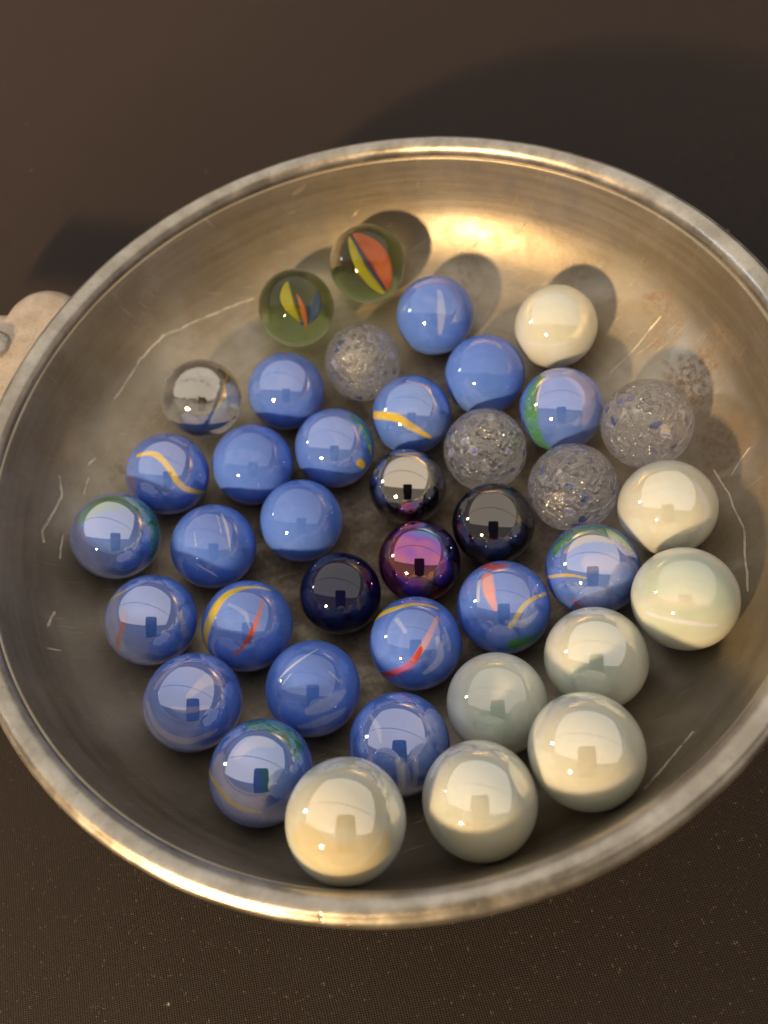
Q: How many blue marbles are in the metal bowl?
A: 20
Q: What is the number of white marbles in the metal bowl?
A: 8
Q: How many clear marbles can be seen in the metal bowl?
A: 7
